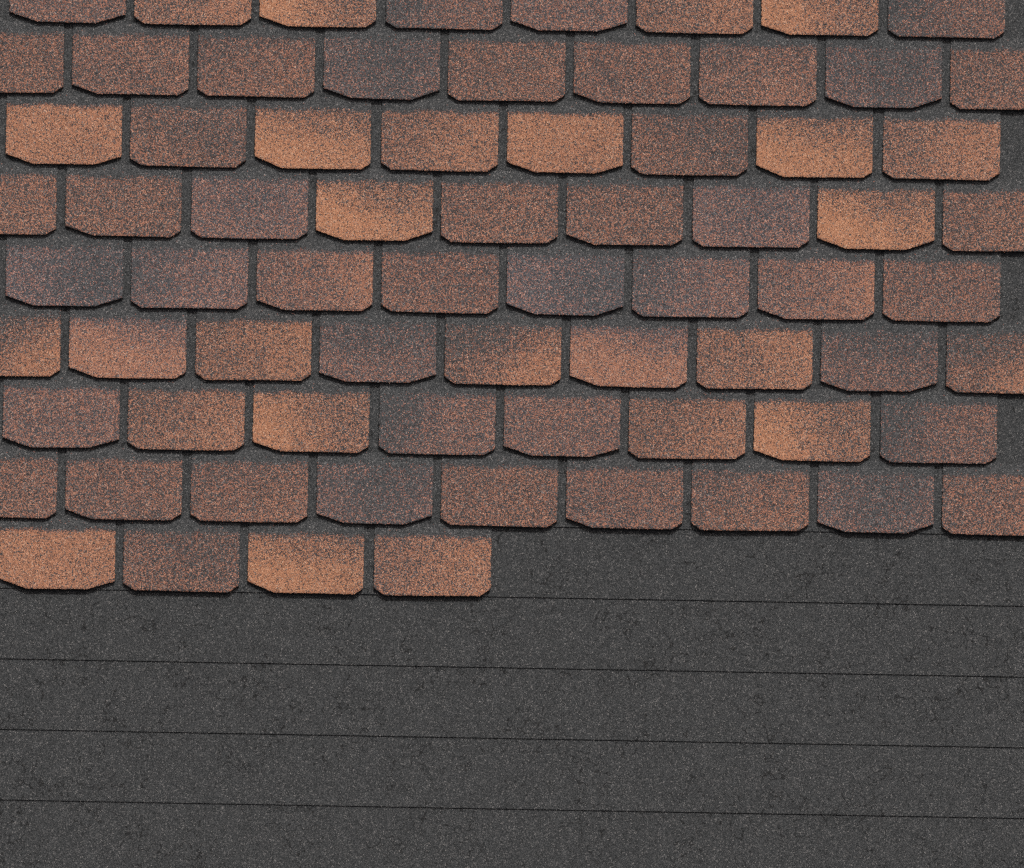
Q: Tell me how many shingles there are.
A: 72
